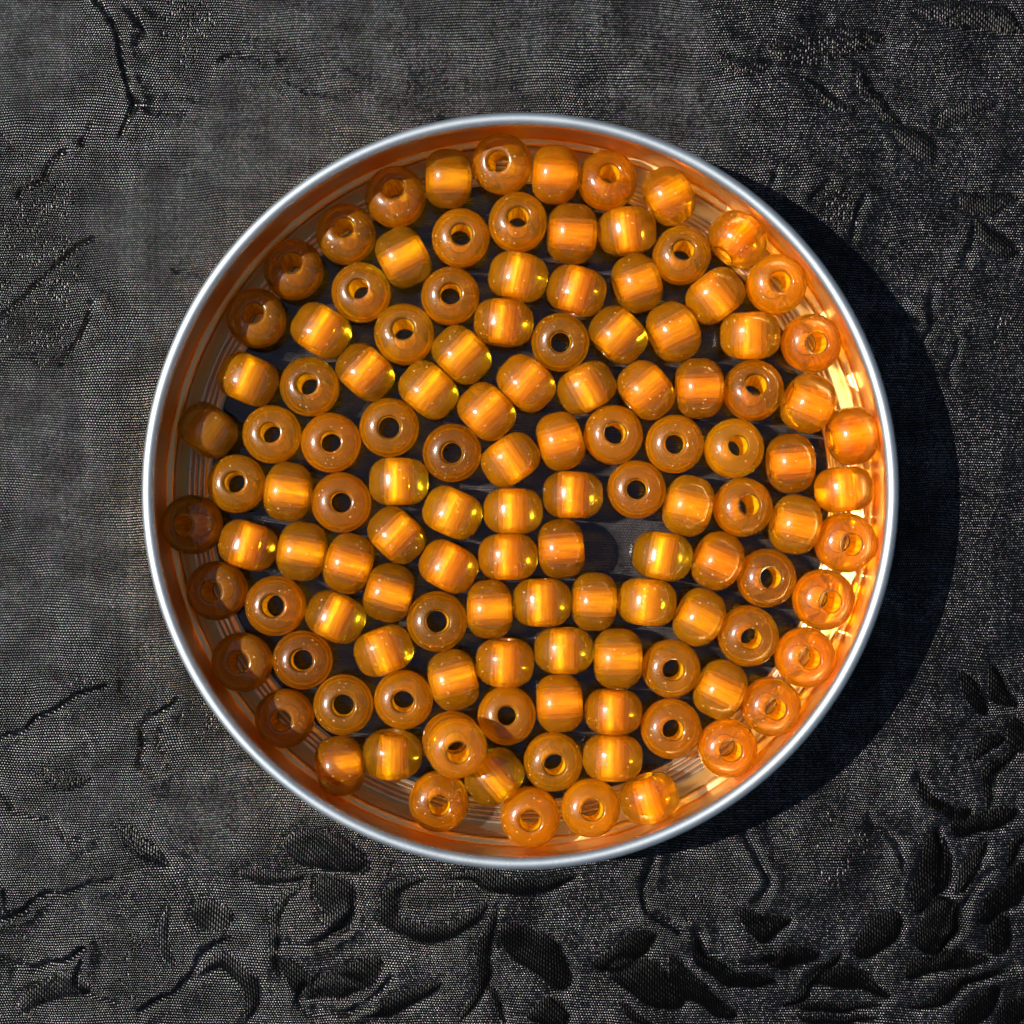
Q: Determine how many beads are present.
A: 121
